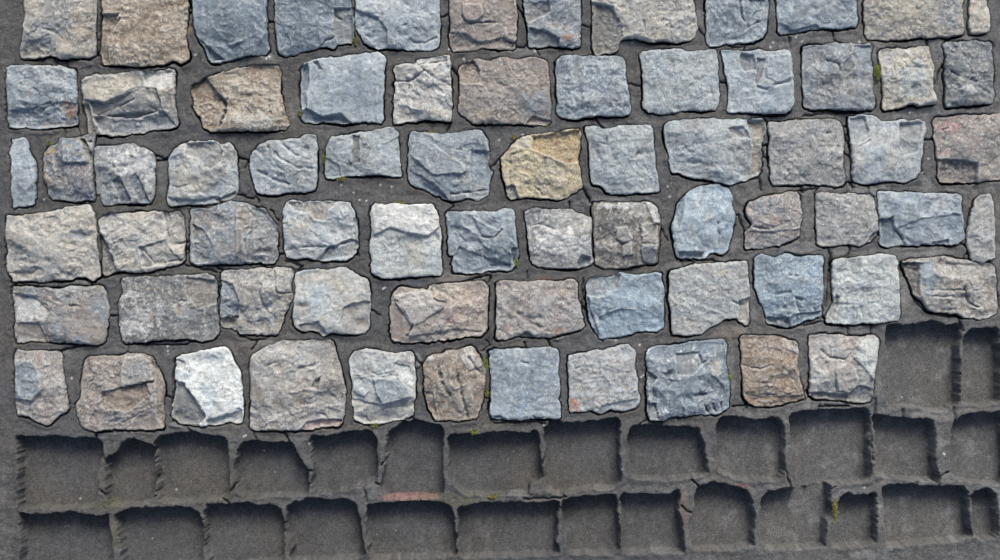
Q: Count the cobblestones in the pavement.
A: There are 72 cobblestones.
